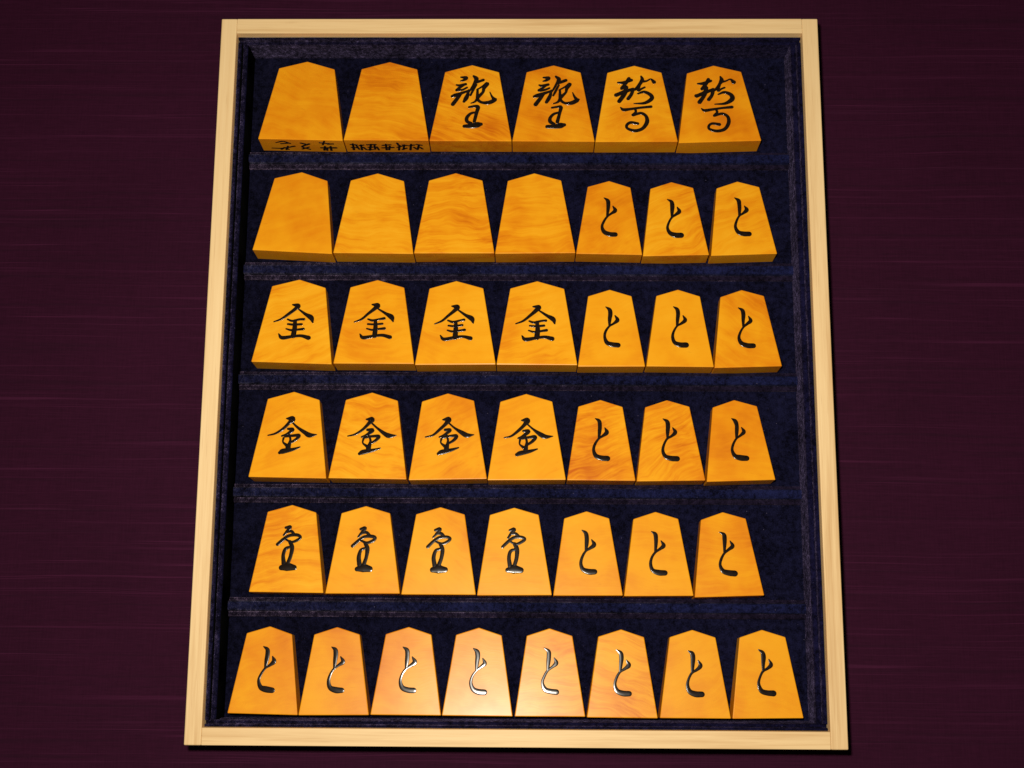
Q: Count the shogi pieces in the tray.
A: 42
